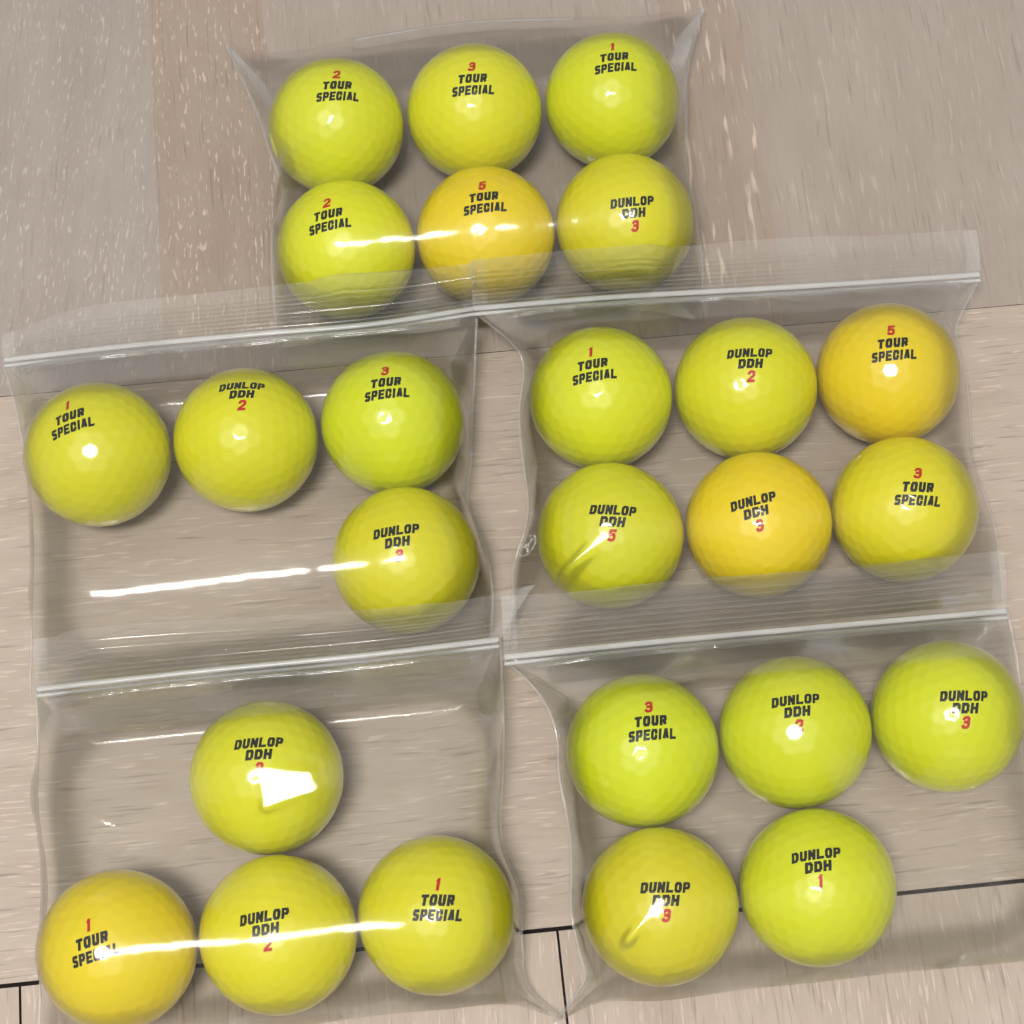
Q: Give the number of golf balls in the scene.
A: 25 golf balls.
